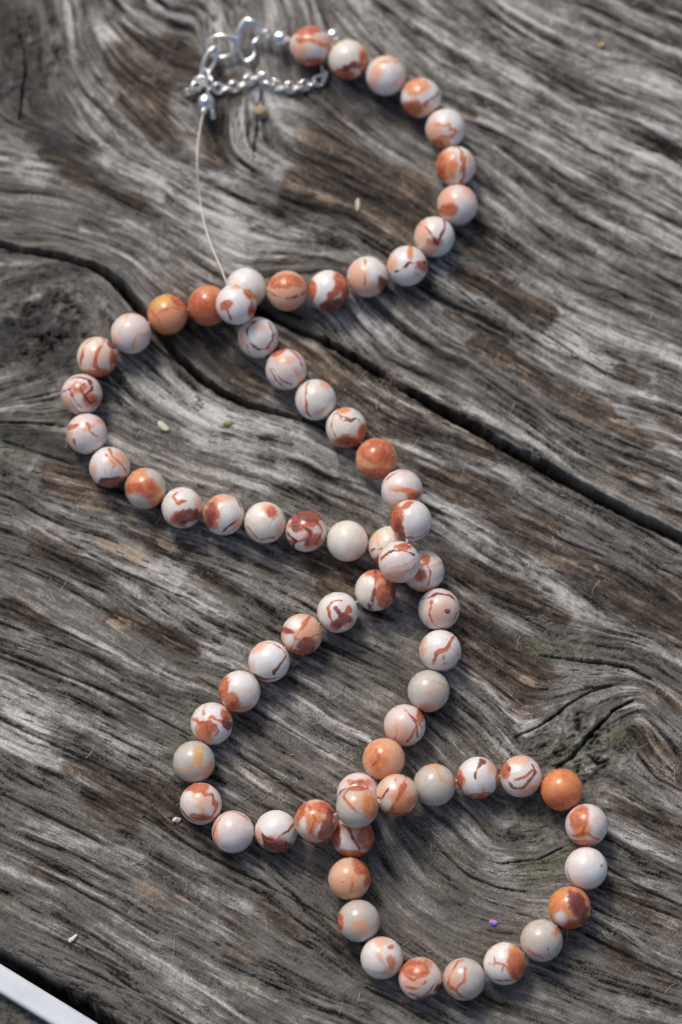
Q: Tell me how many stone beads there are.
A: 71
